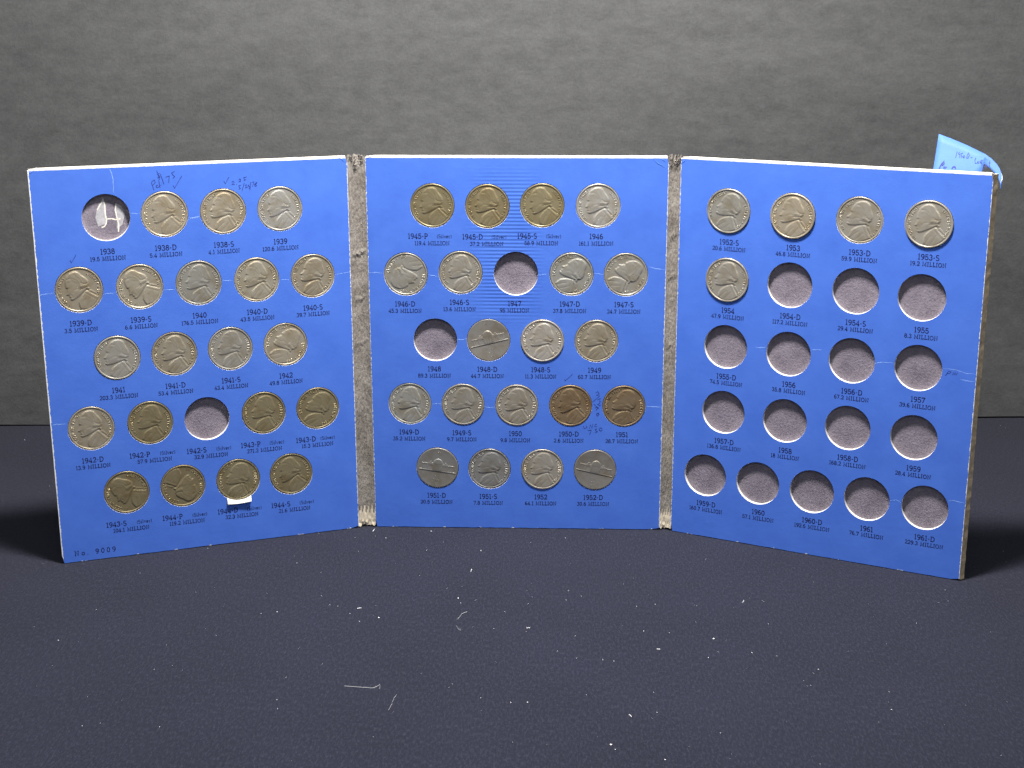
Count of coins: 45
